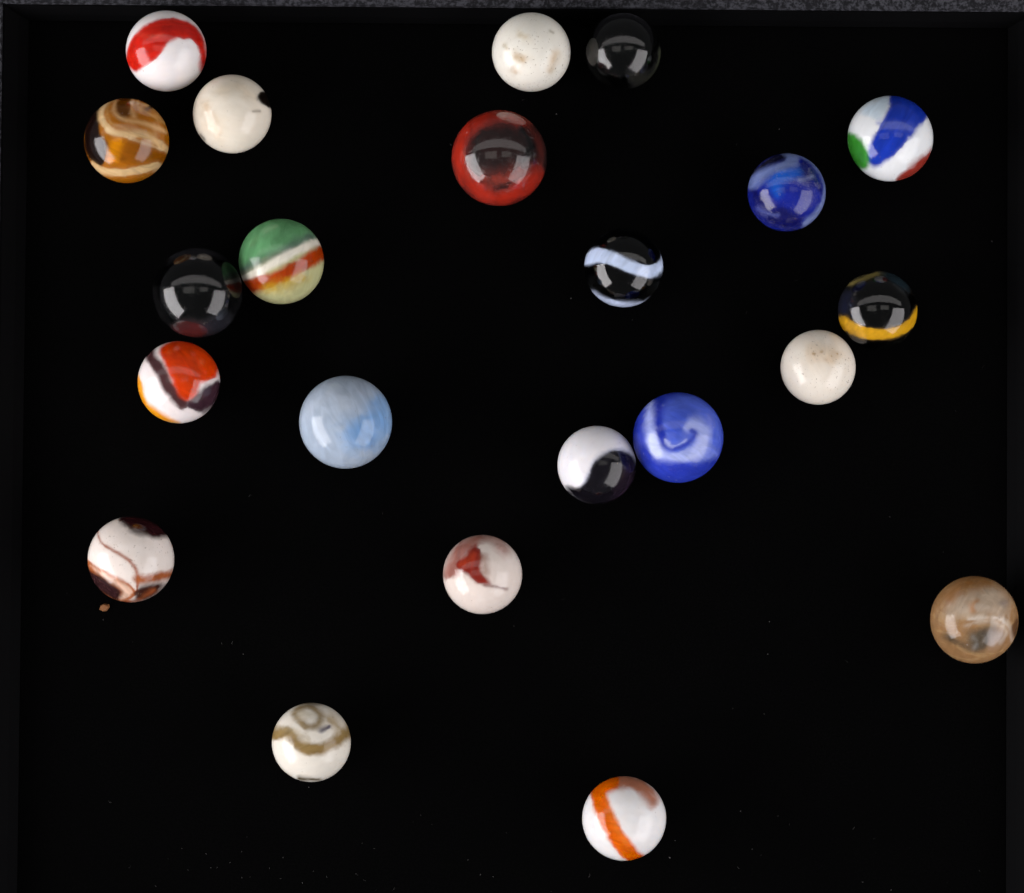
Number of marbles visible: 22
